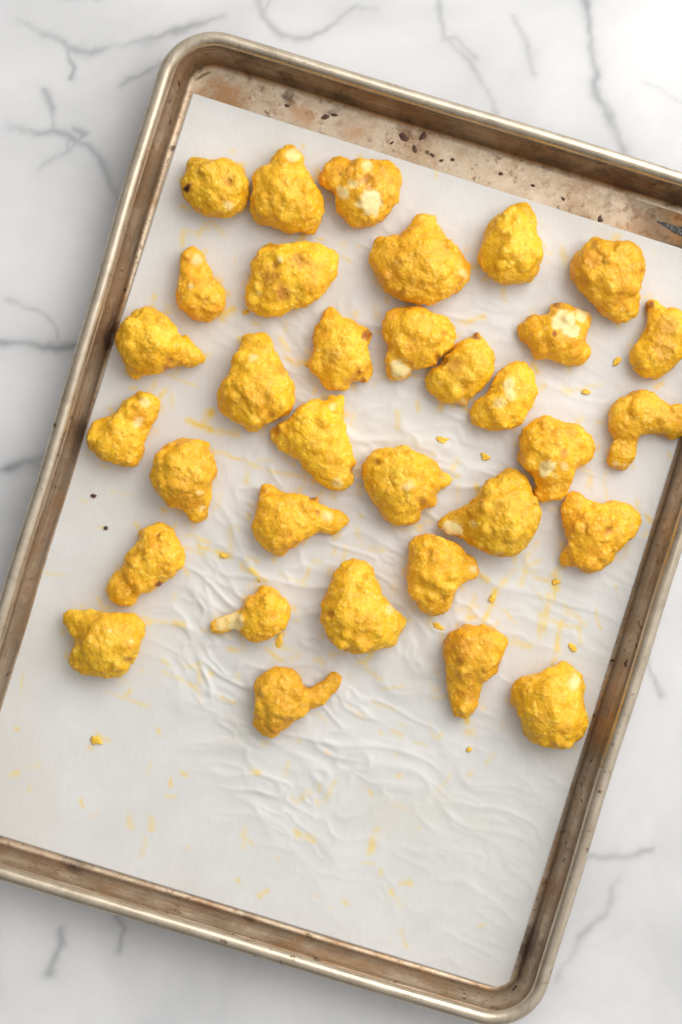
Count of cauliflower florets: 33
